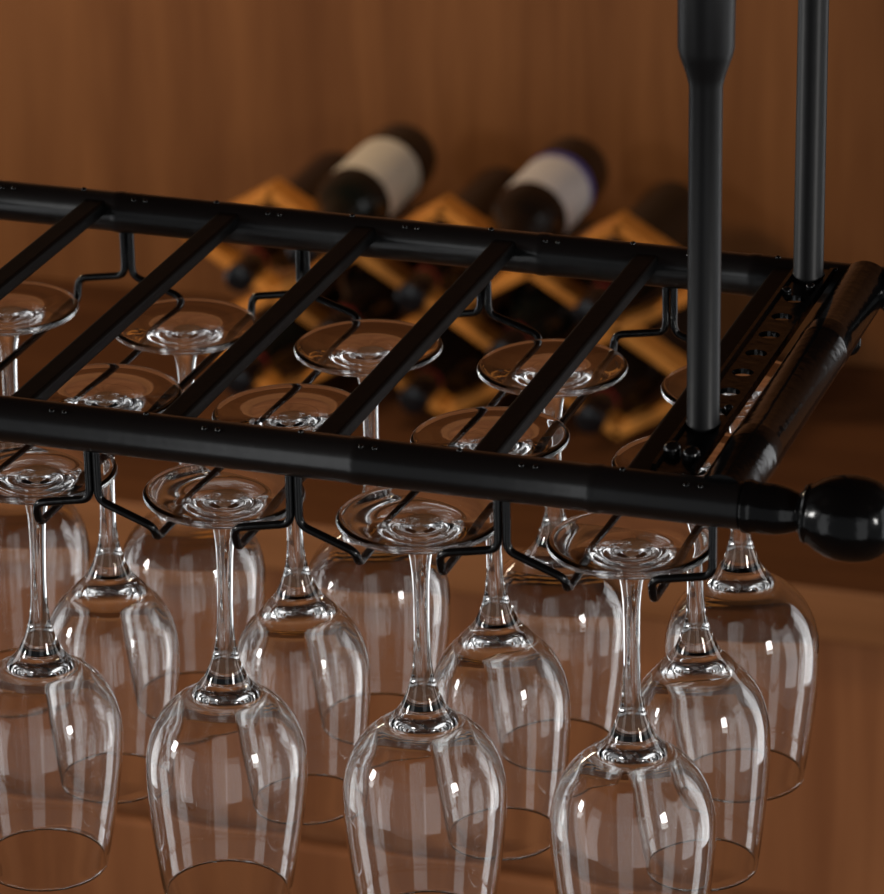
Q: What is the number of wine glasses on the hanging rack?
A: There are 13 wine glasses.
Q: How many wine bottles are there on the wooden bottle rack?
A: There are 10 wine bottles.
